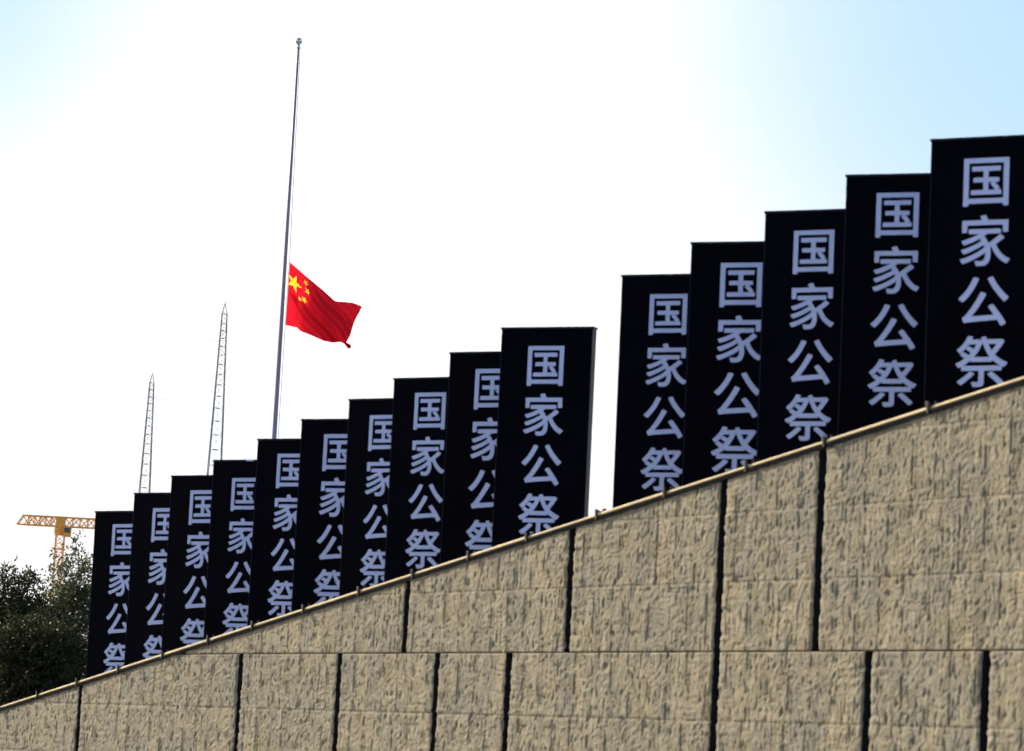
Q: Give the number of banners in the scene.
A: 15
